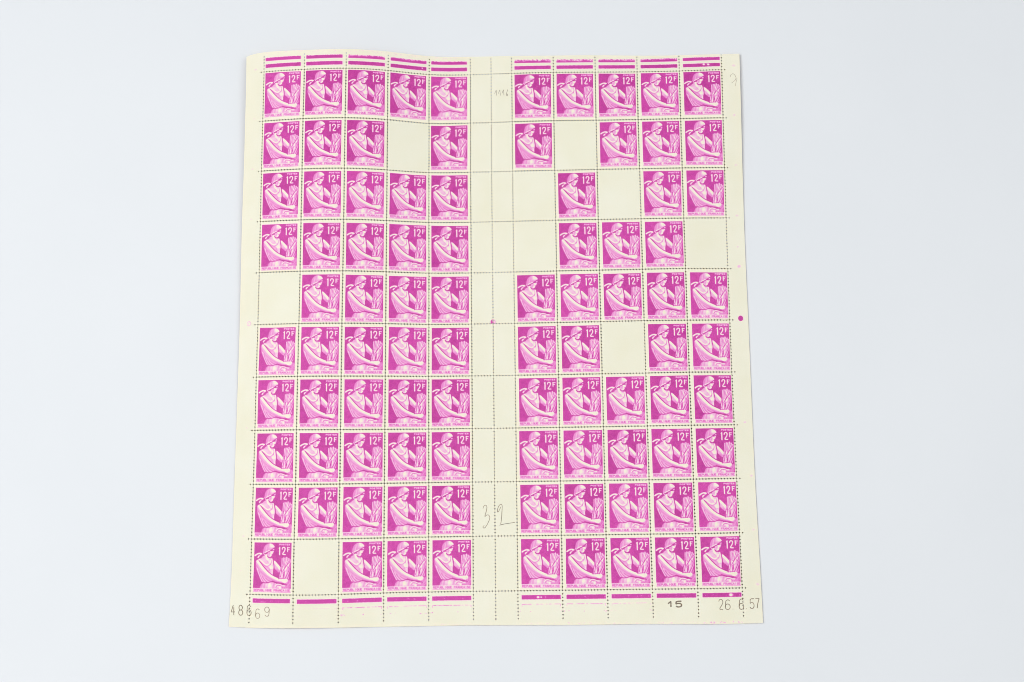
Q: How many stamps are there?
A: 91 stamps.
